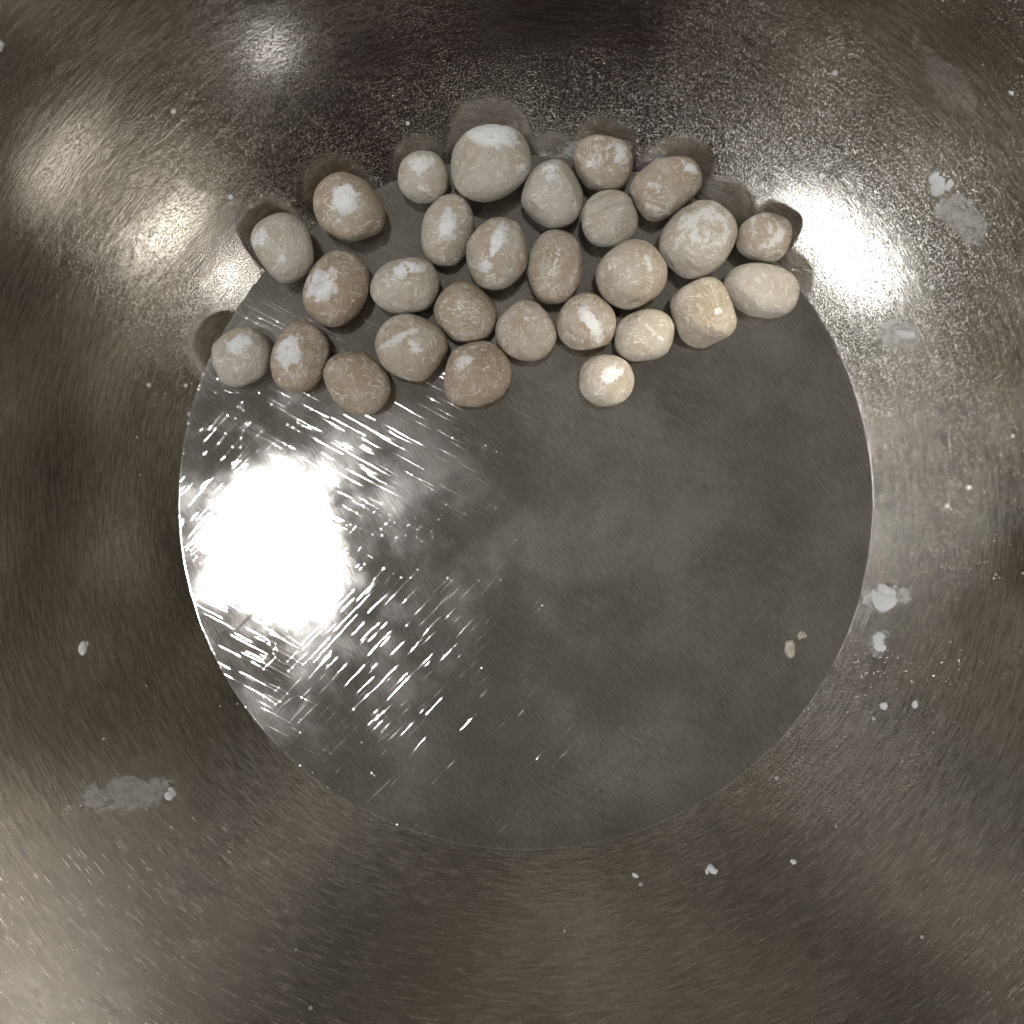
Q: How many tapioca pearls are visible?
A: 28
